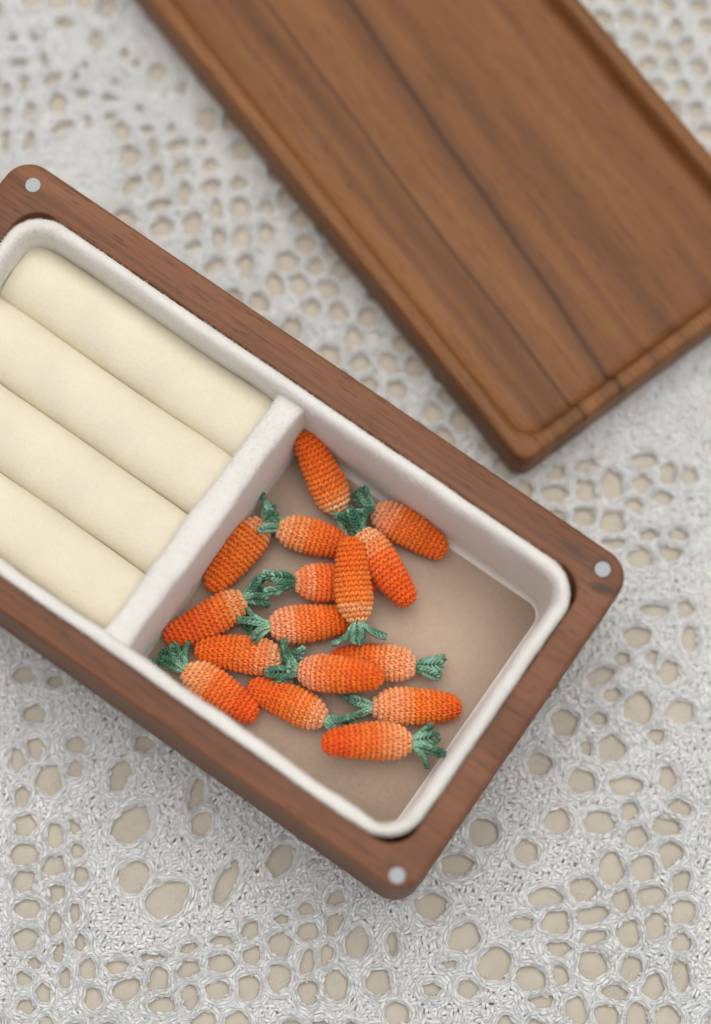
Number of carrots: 16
